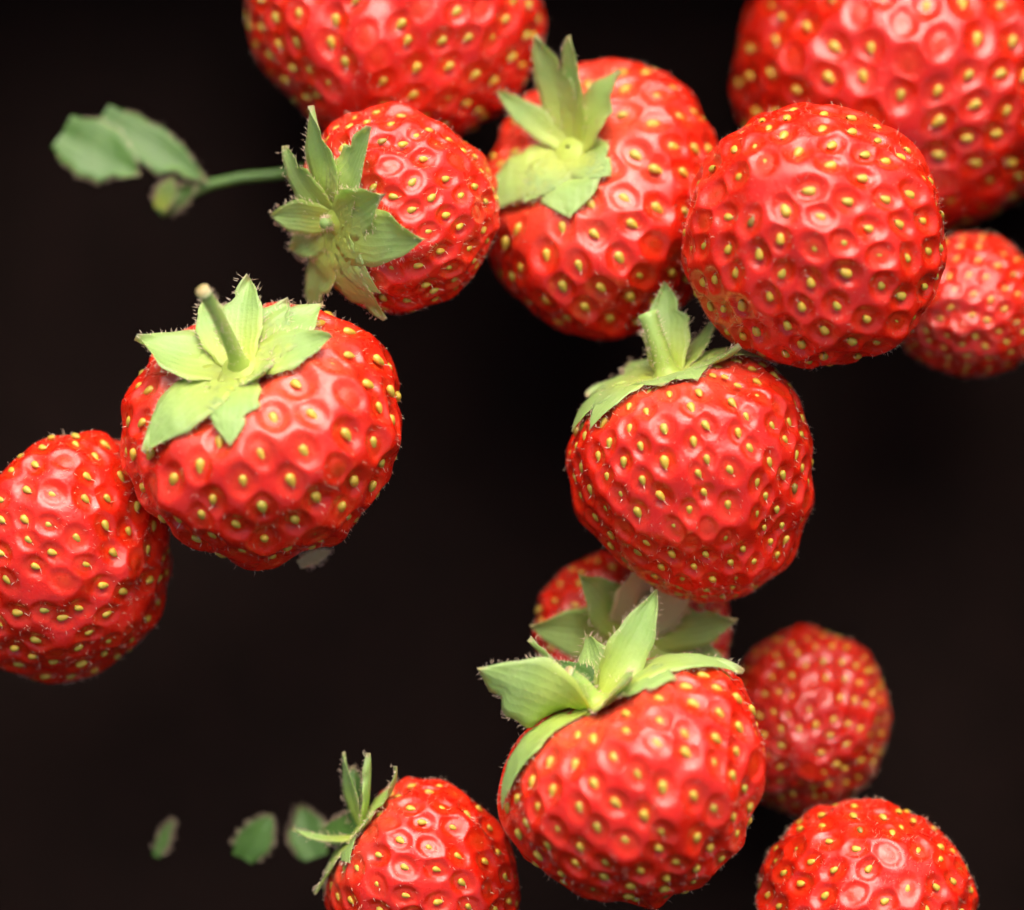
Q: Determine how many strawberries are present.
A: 14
